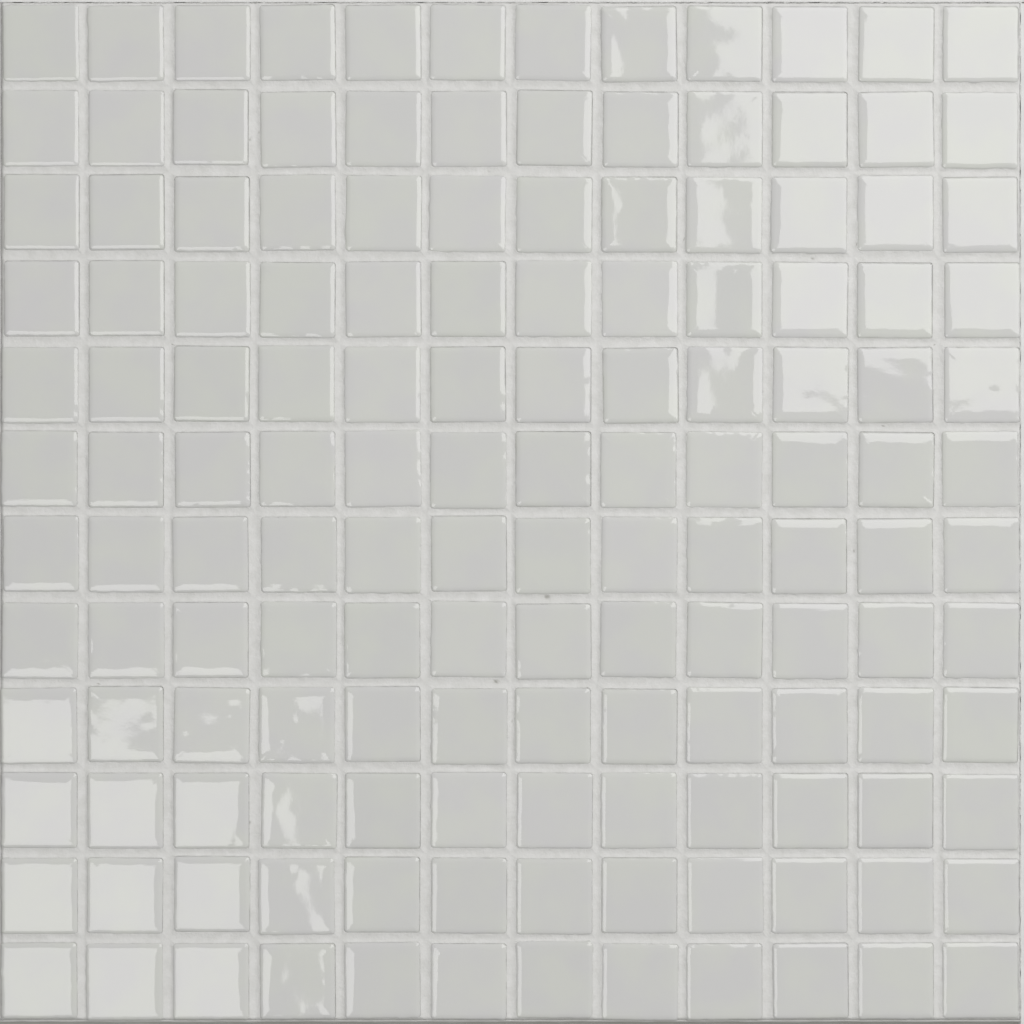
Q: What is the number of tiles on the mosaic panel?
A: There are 144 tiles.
